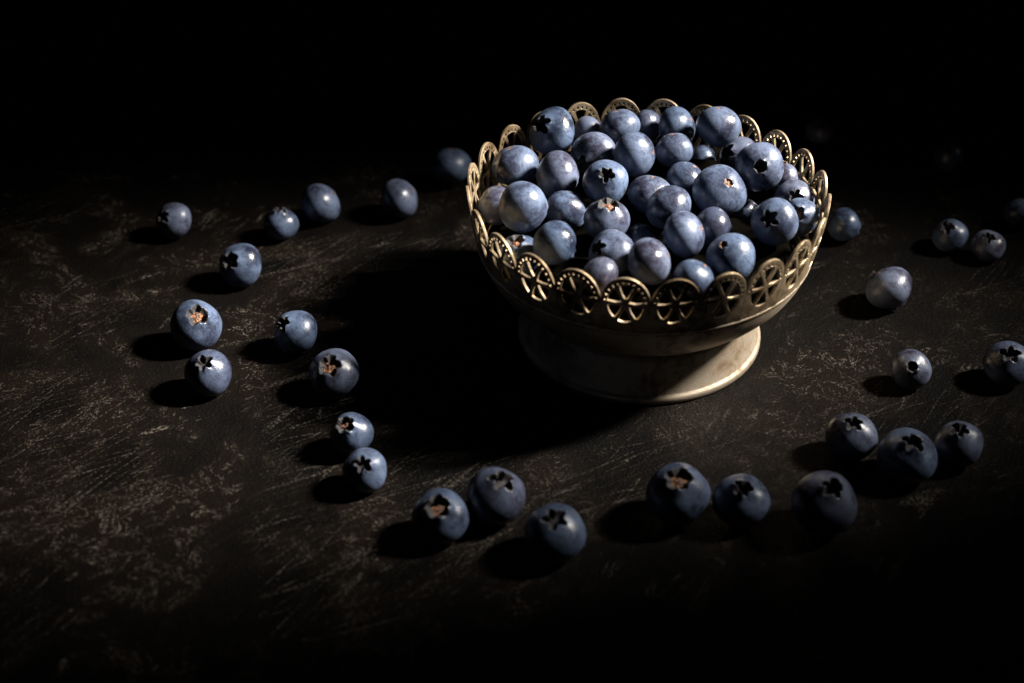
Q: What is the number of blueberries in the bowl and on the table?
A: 68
